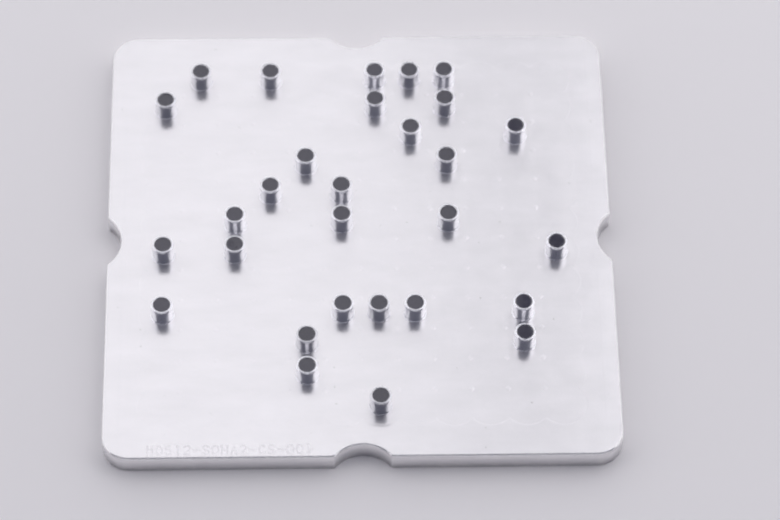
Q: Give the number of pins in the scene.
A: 29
